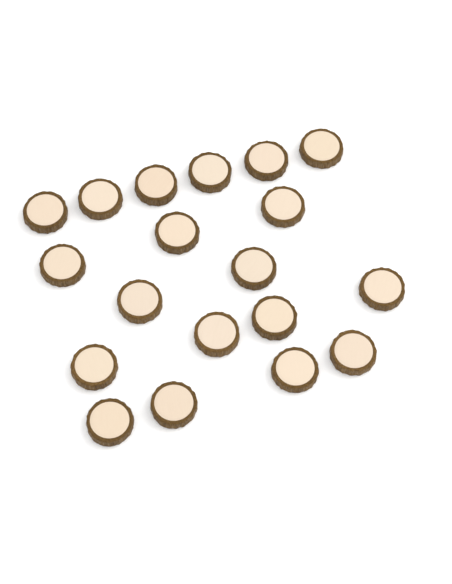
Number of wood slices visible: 19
